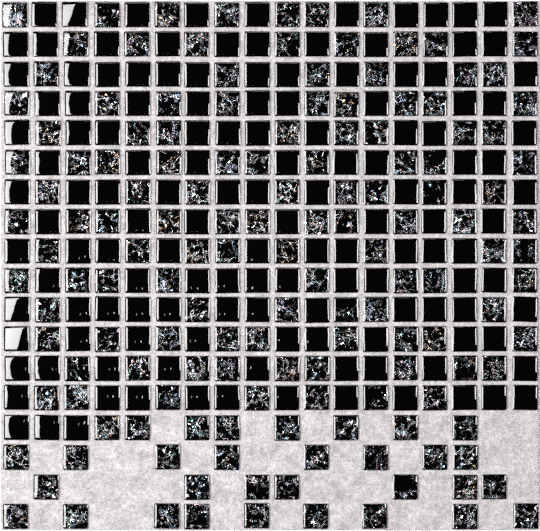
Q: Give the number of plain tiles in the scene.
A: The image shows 140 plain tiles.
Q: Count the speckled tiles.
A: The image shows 147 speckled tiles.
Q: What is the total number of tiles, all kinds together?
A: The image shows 287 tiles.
